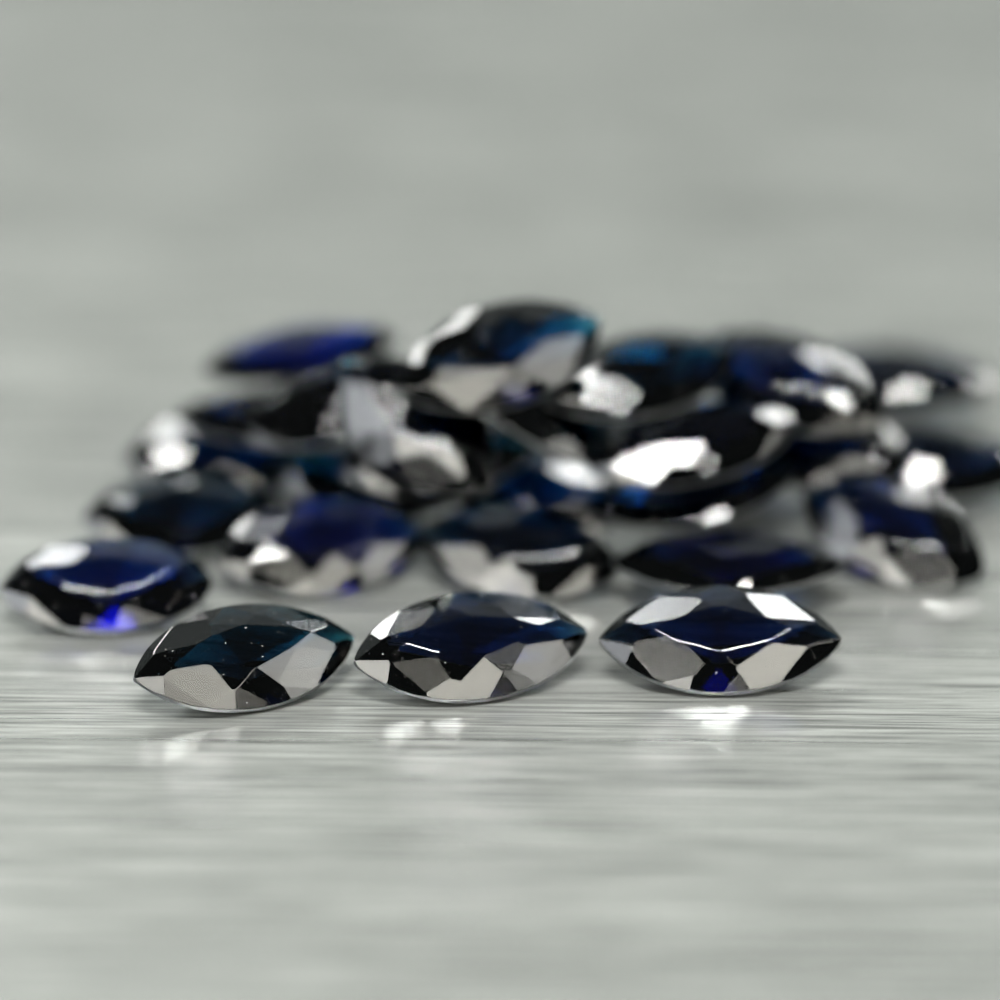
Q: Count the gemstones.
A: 28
